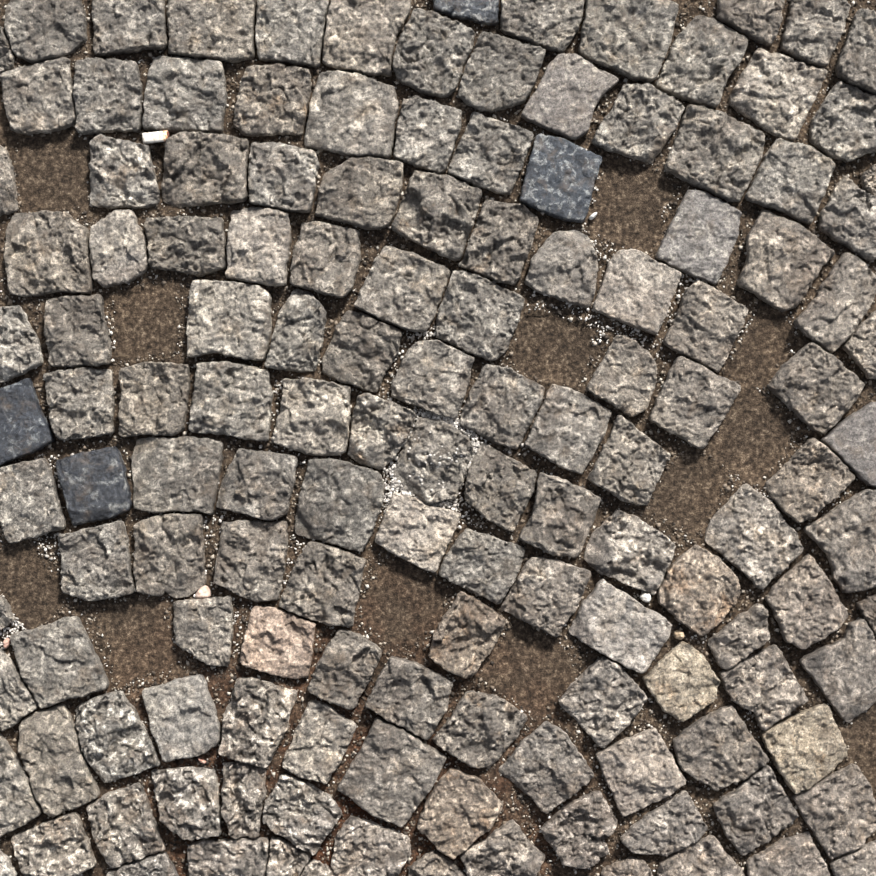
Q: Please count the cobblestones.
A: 141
